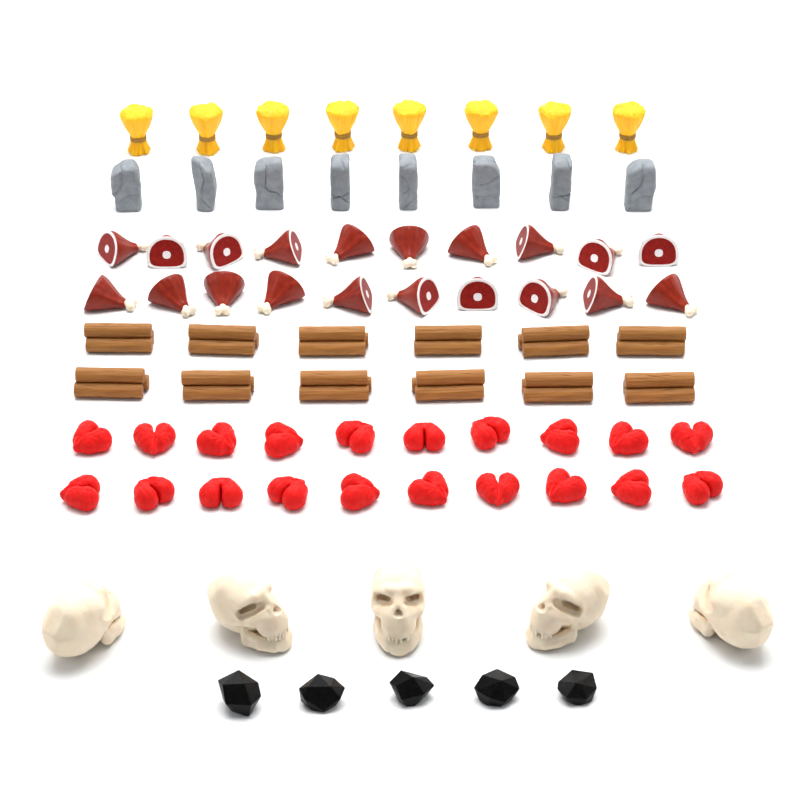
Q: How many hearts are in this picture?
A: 20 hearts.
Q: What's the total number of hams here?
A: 20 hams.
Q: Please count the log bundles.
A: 12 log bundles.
